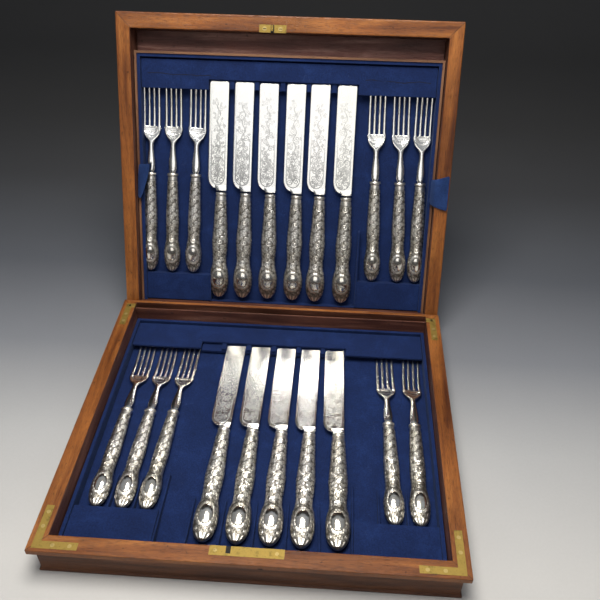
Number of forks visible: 11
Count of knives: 11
